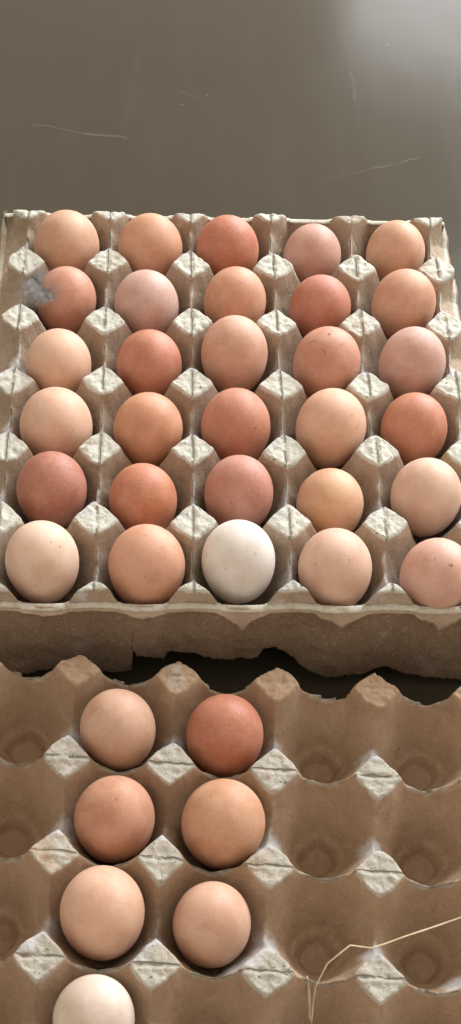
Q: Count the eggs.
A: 37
